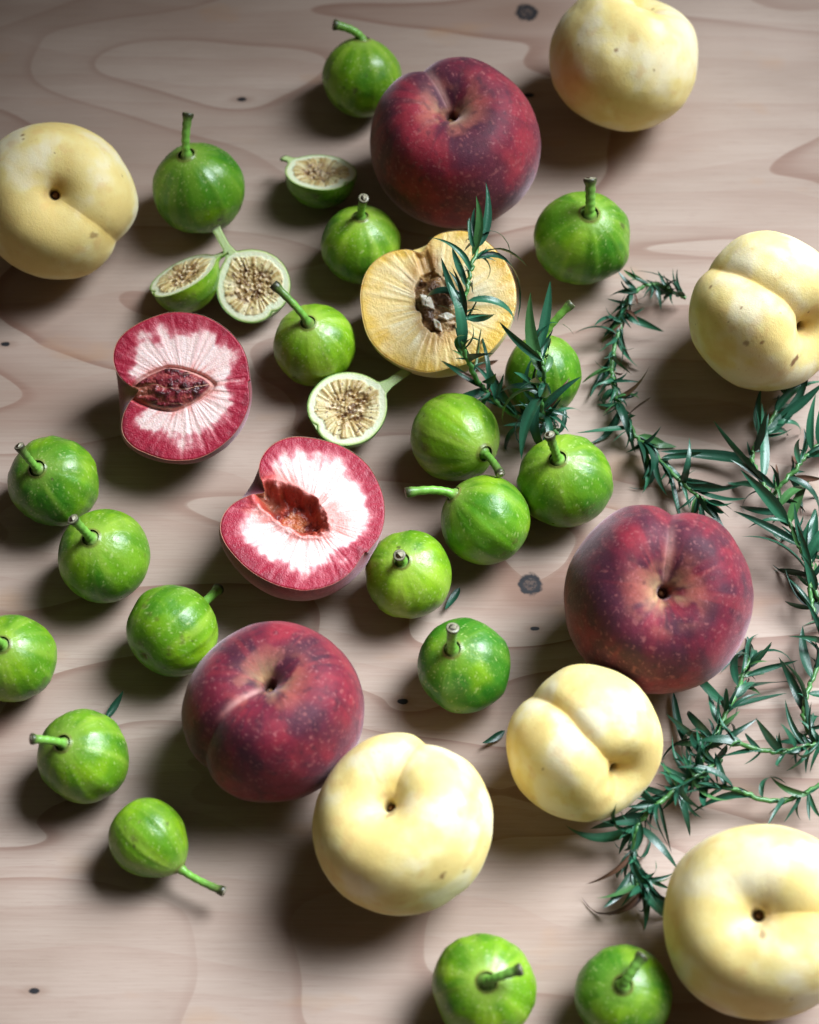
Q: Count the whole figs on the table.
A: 19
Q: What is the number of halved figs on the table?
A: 4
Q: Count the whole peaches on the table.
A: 9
